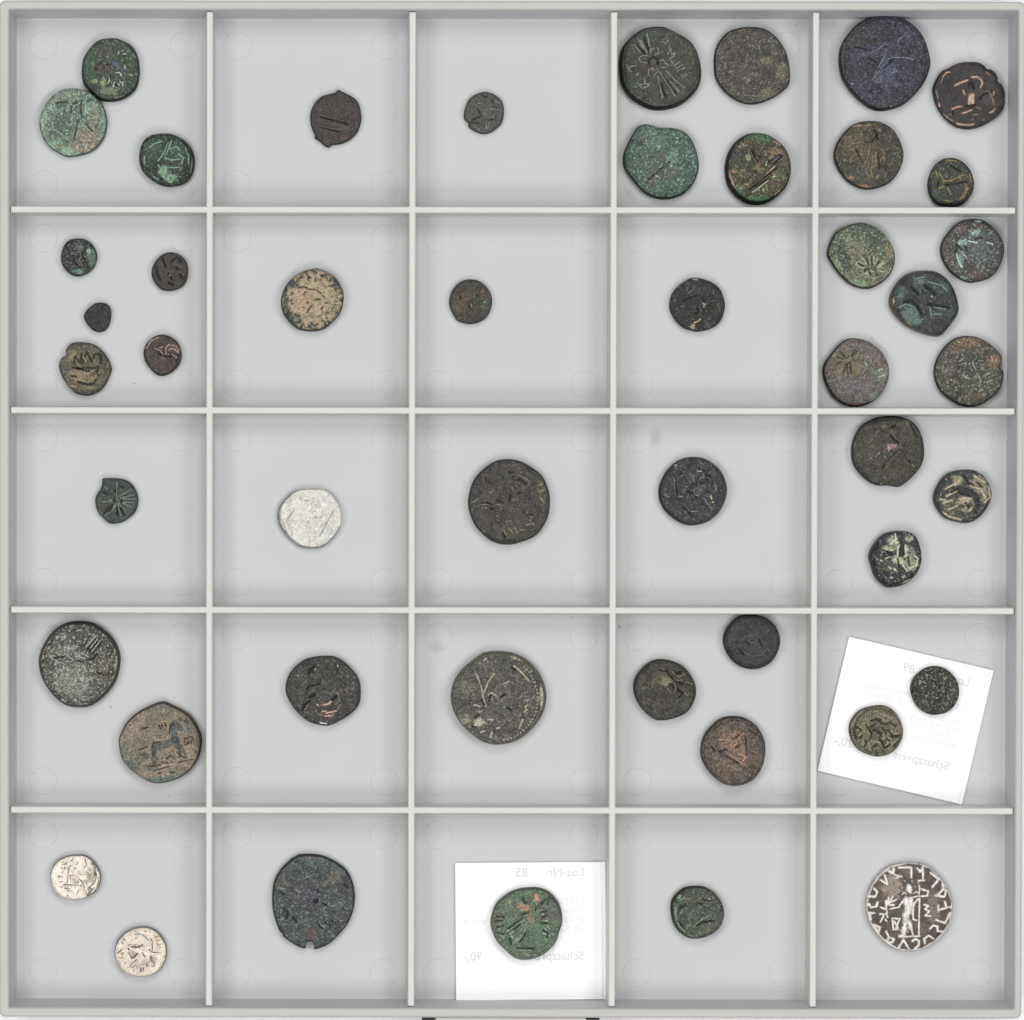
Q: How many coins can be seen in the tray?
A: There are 48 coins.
